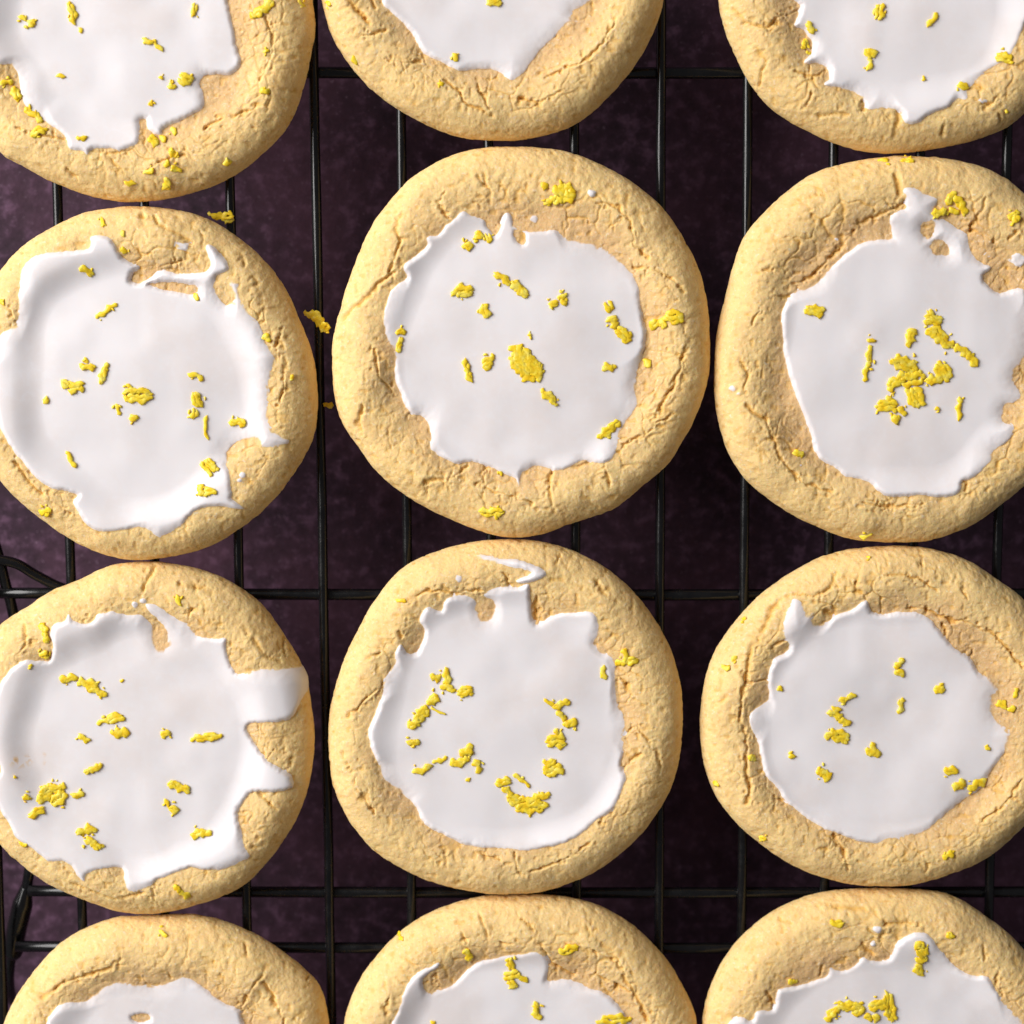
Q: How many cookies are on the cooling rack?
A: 12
